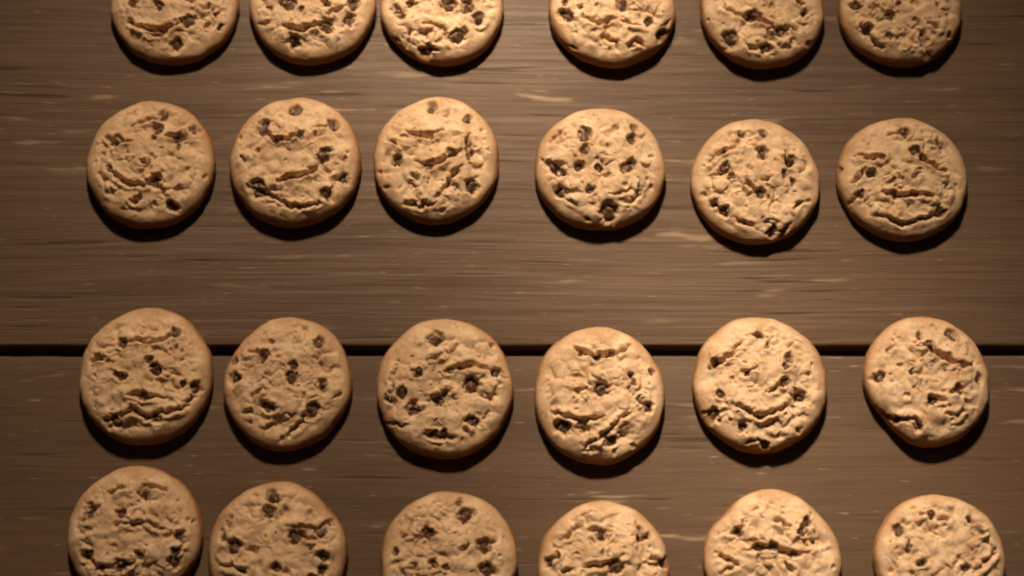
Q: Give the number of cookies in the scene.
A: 24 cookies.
